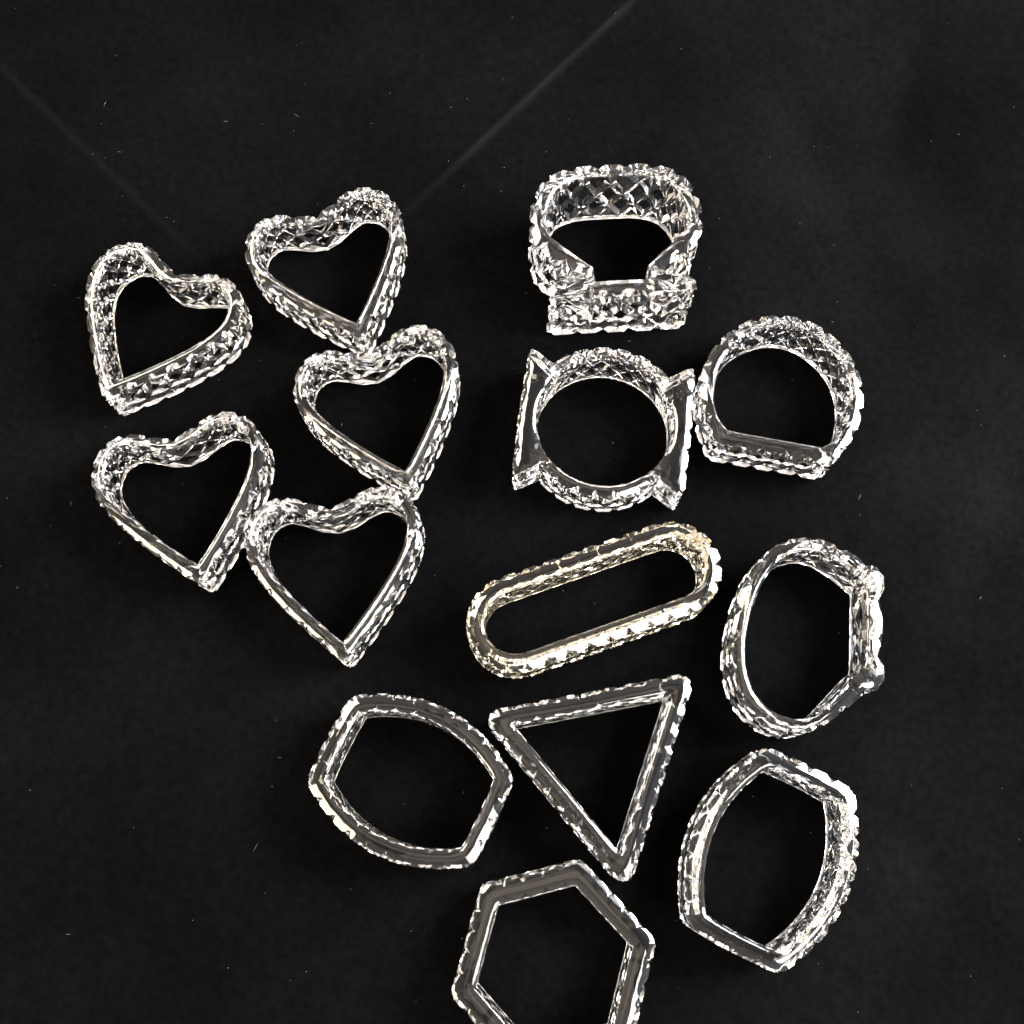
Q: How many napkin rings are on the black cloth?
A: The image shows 14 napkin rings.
